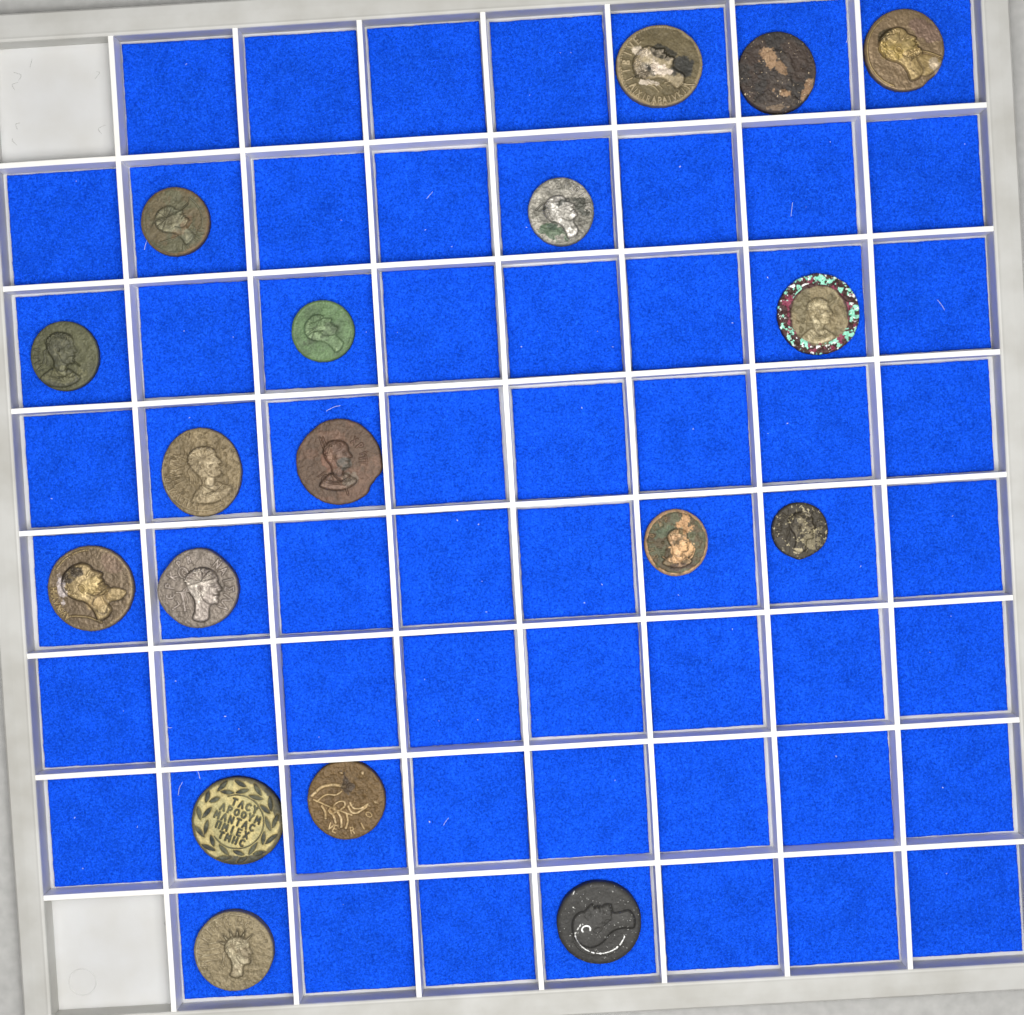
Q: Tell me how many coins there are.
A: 18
